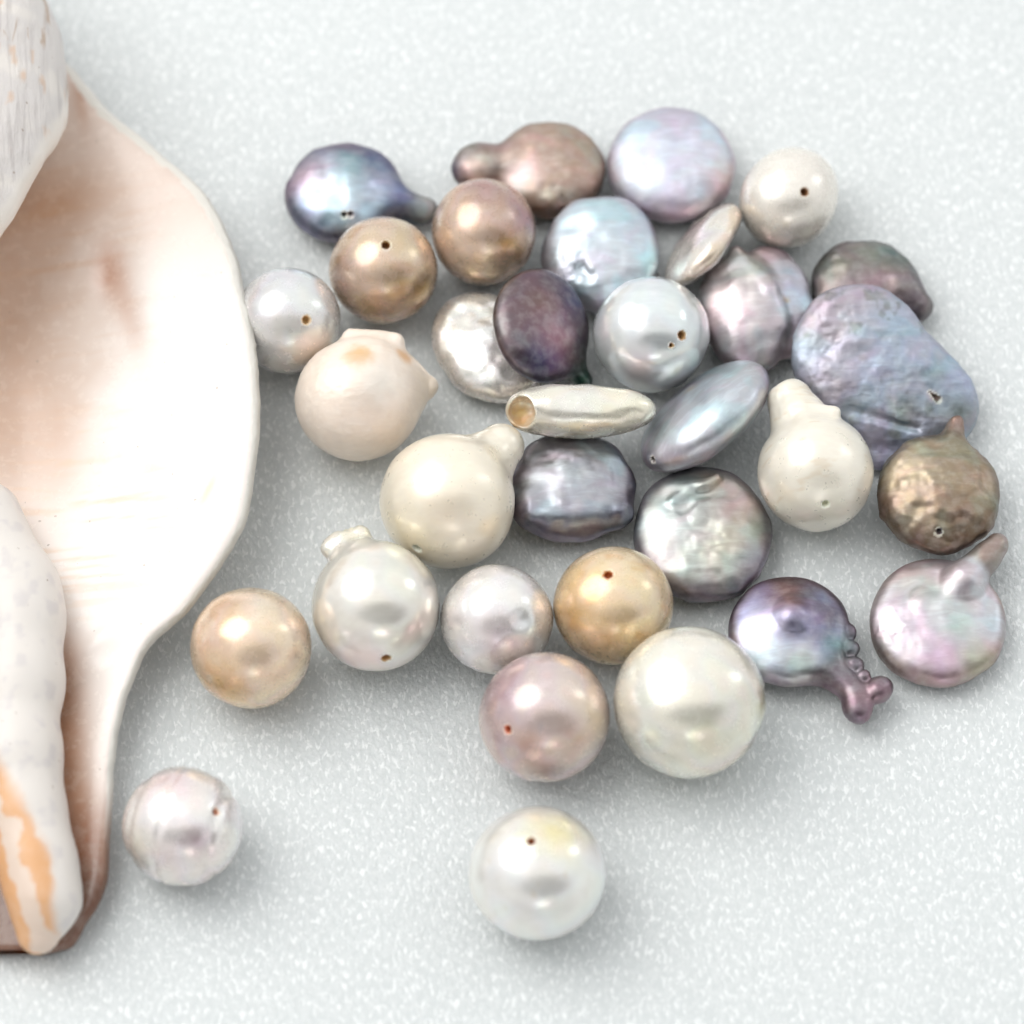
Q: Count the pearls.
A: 33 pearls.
